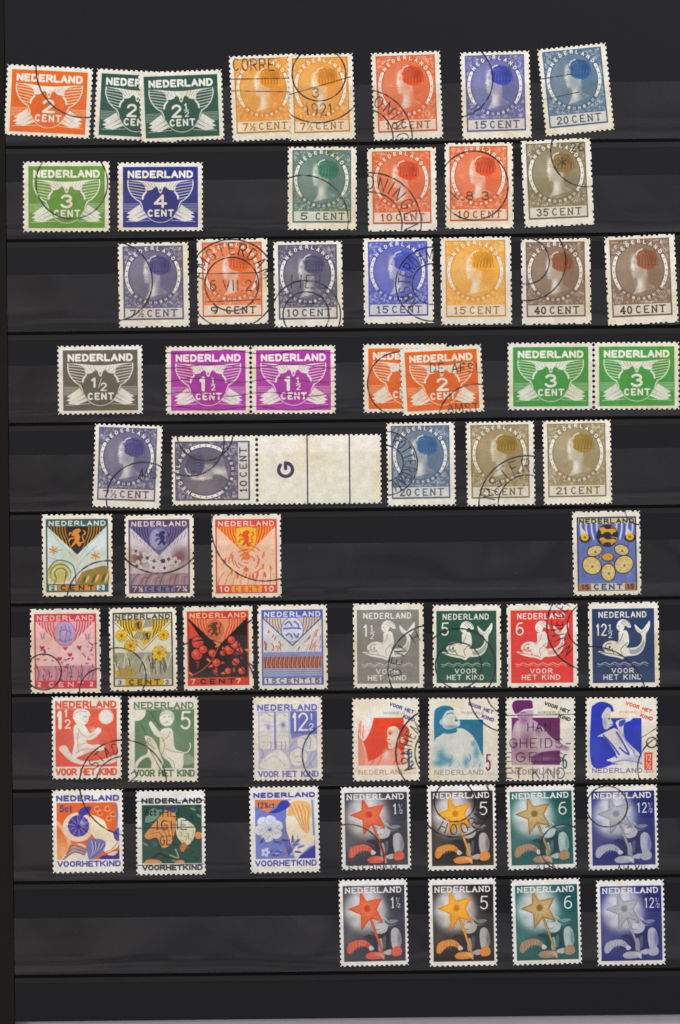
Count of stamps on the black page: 63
